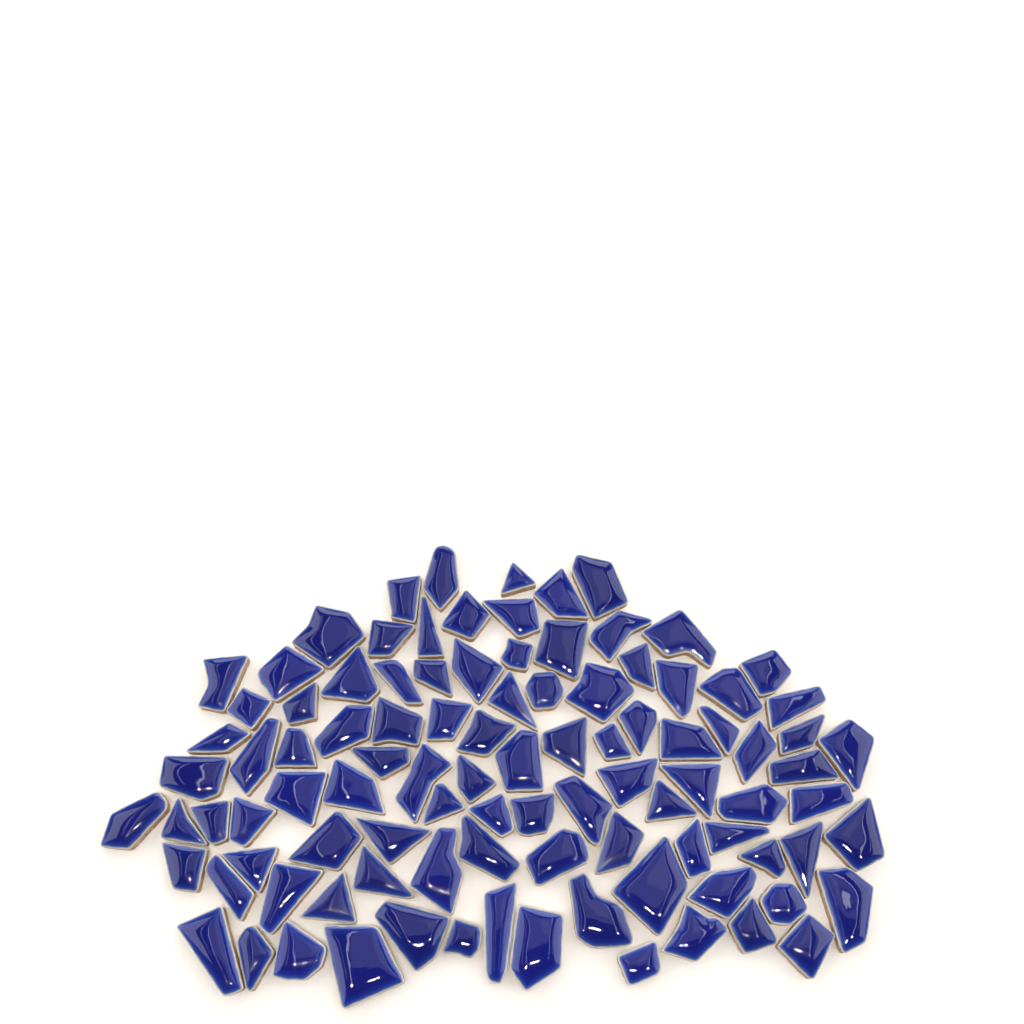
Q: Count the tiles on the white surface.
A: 100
